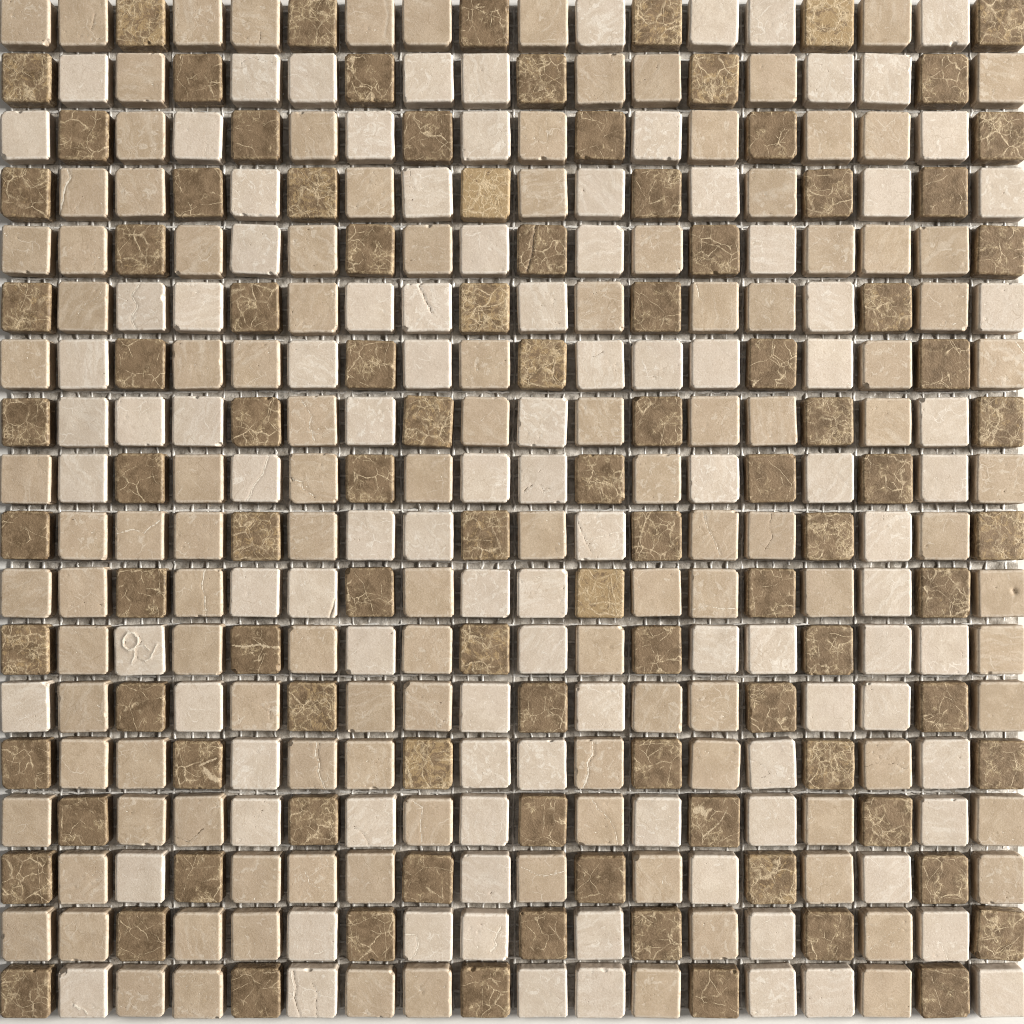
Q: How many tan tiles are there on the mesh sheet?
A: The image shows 120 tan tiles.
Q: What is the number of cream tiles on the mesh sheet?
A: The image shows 104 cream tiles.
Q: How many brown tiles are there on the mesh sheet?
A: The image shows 100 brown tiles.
